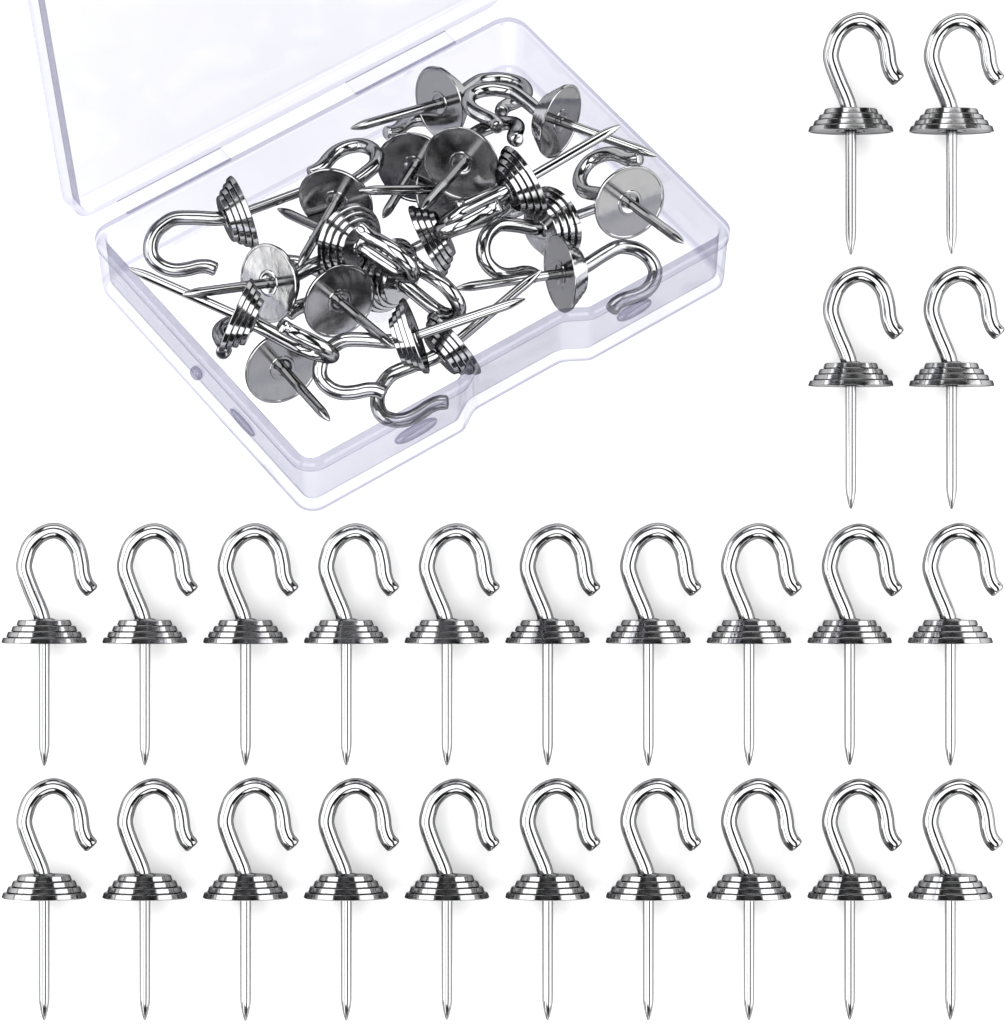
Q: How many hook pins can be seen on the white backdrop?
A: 44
